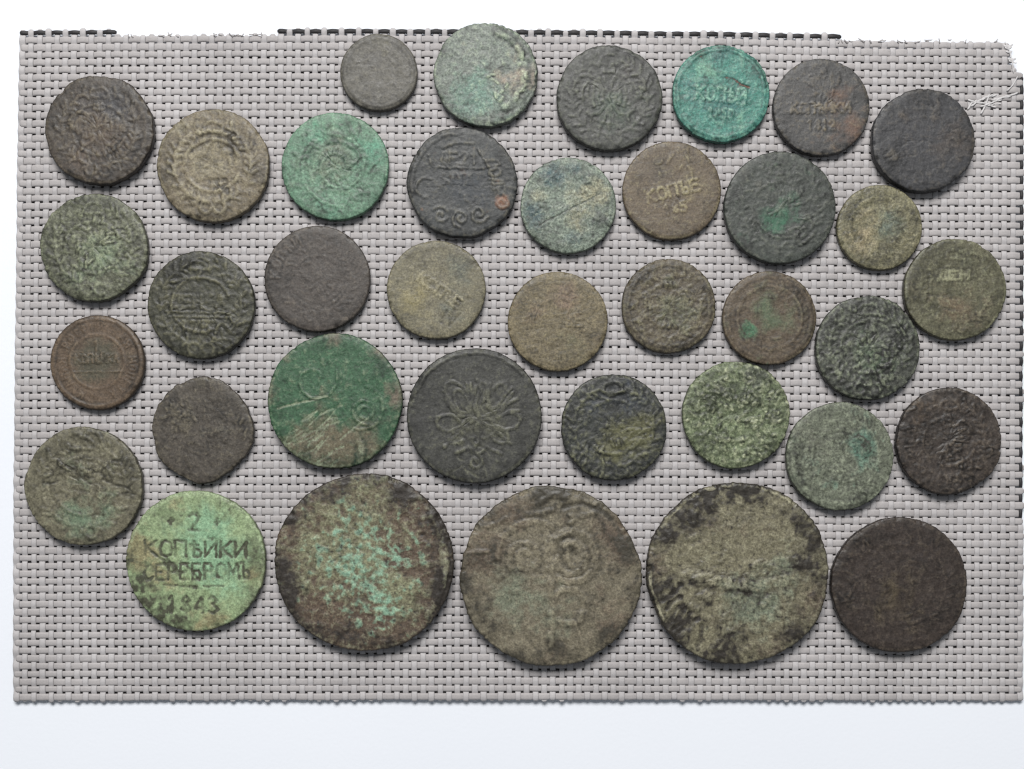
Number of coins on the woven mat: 37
